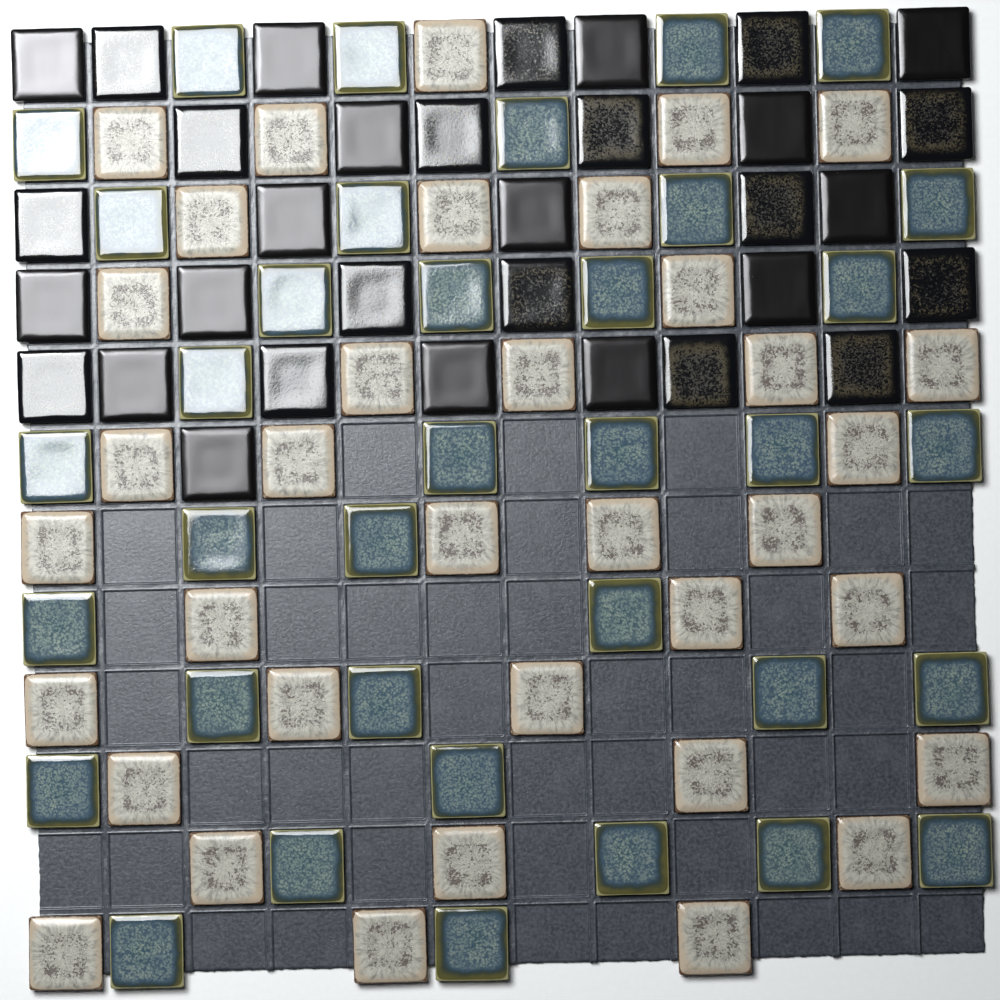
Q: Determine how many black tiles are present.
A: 32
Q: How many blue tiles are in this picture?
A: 36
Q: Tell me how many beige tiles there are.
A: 36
